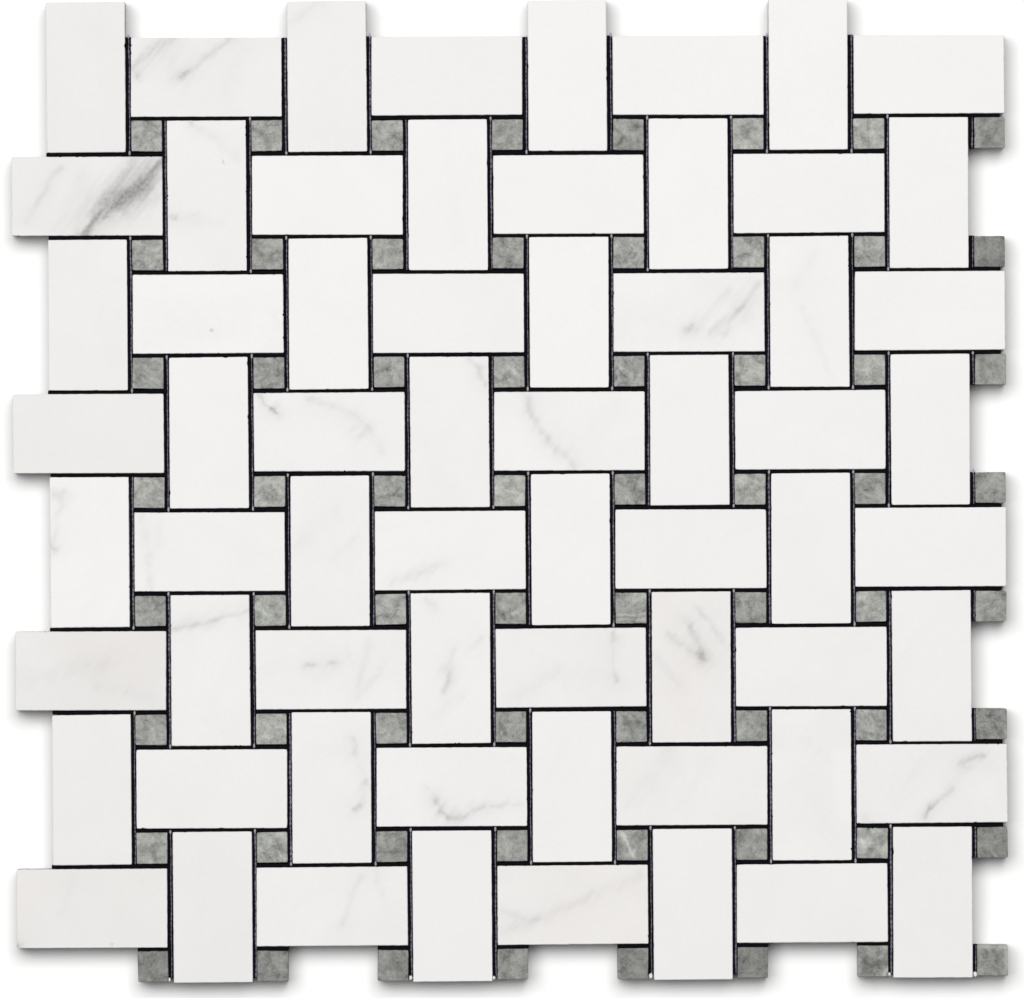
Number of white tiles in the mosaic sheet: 64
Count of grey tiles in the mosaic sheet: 64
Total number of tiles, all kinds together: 128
